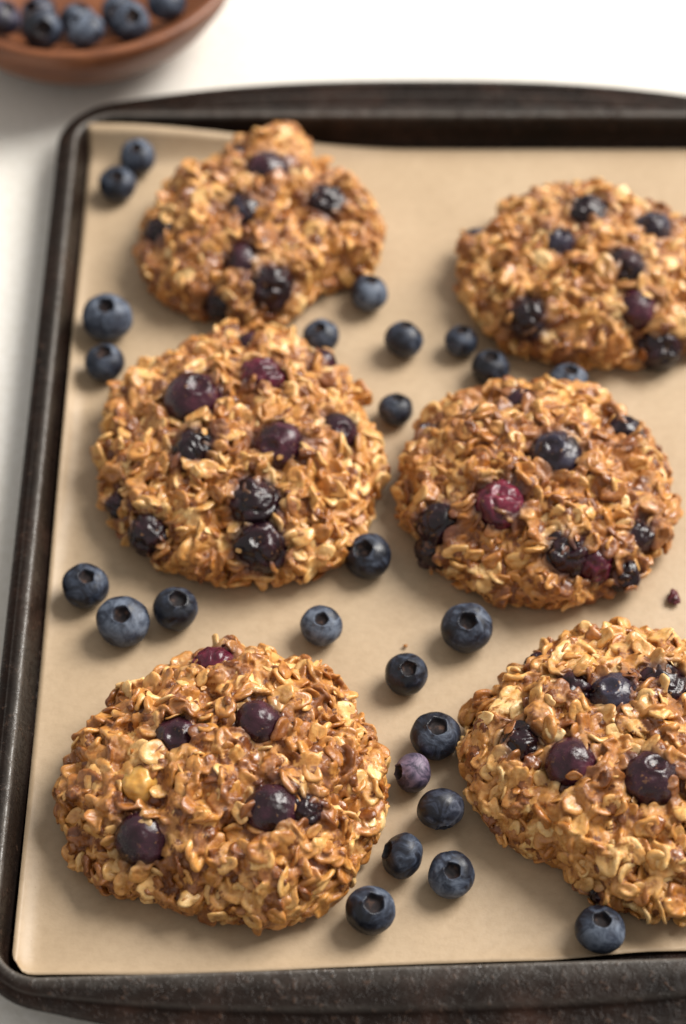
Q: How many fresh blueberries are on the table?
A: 33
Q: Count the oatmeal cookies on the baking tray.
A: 6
